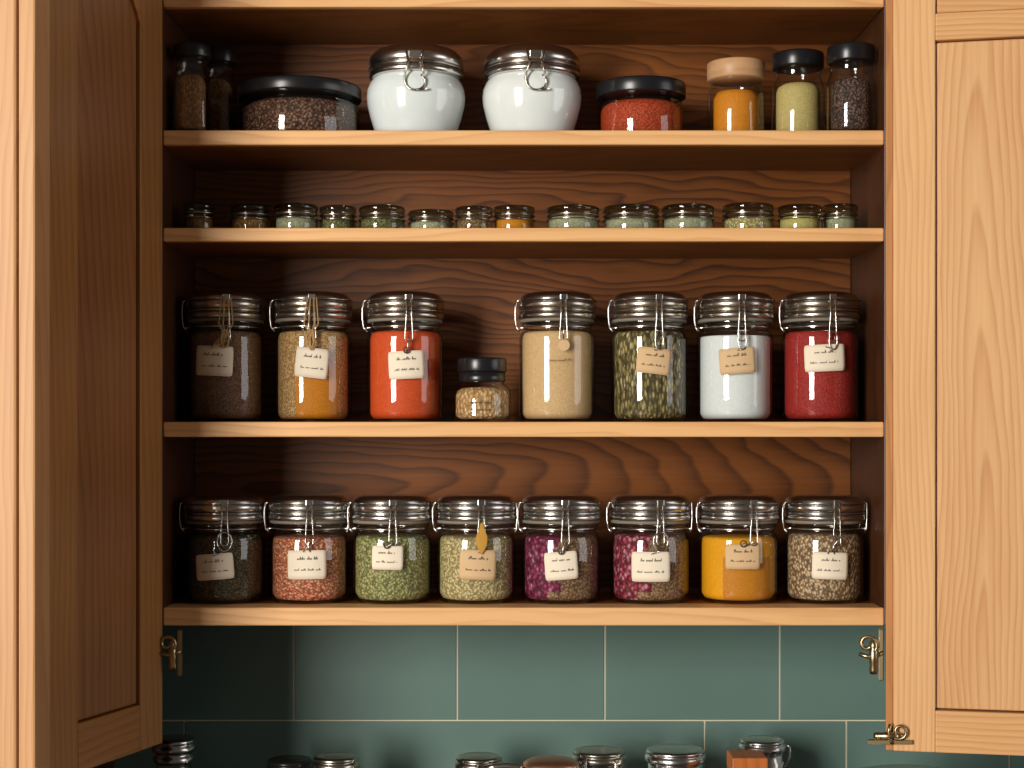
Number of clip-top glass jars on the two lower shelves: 15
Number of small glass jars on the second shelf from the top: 14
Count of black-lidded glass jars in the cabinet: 7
